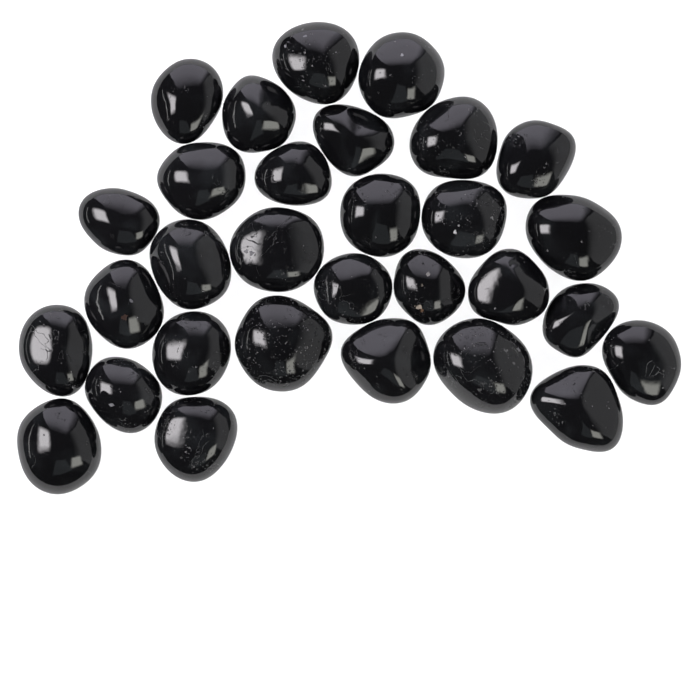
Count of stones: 30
